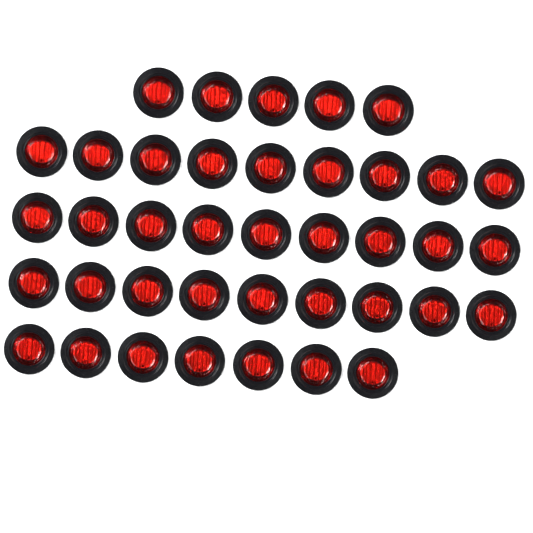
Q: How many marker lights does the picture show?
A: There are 39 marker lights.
